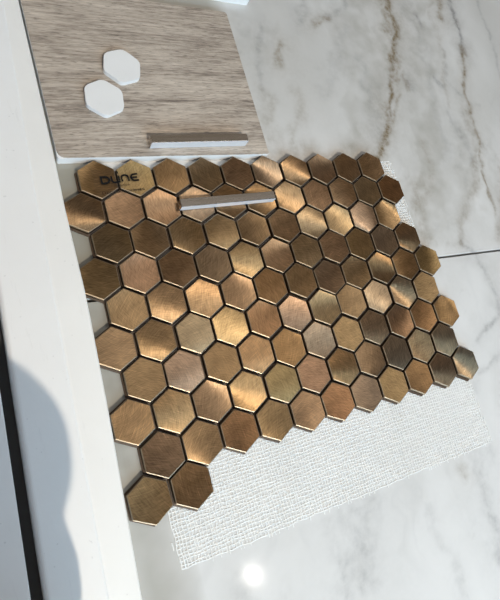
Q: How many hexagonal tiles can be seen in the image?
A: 99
